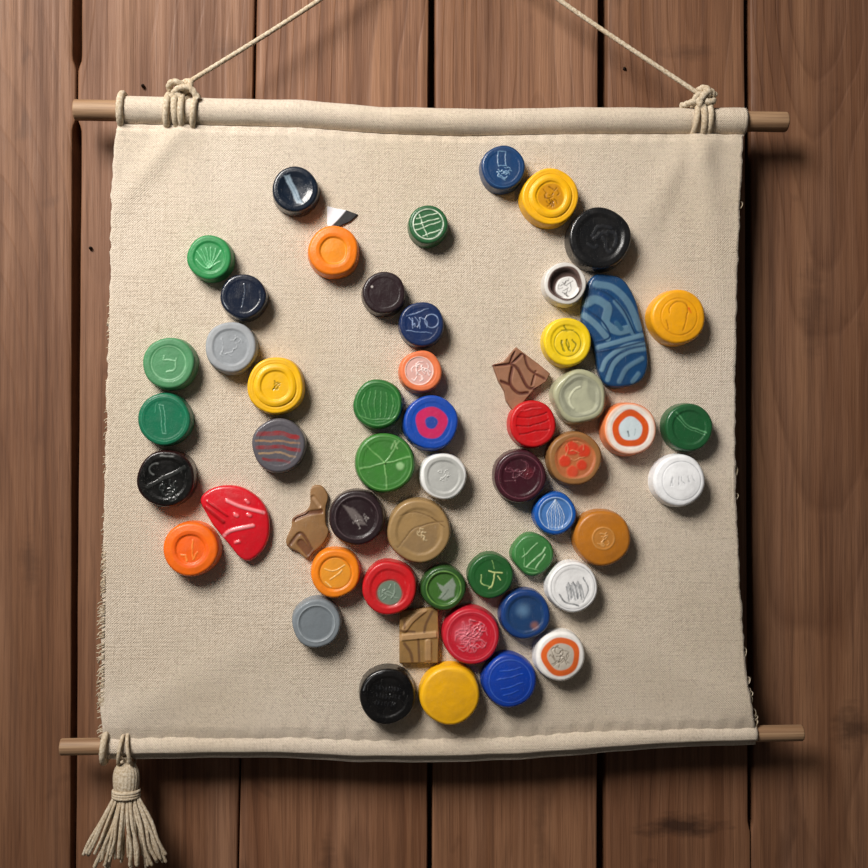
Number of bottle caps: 49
